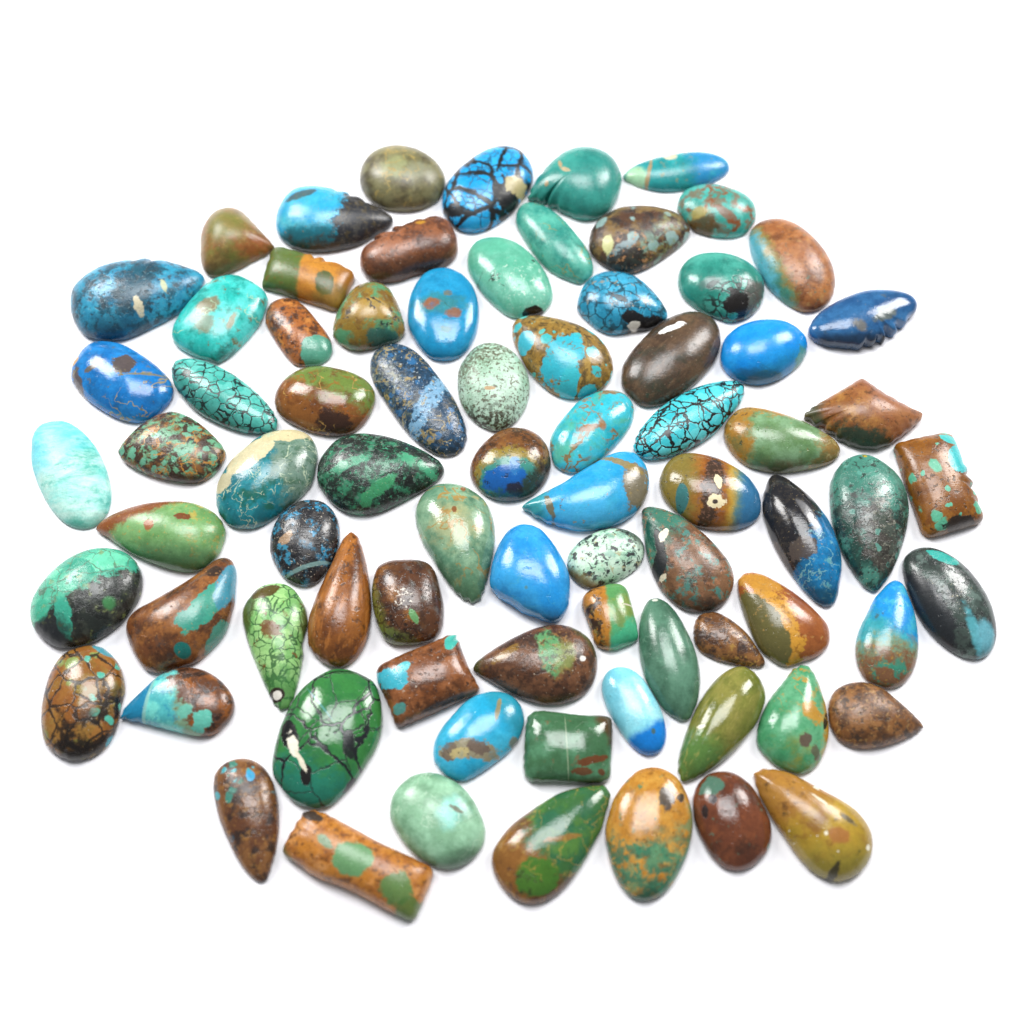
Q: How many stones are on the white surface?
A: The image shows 78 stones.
